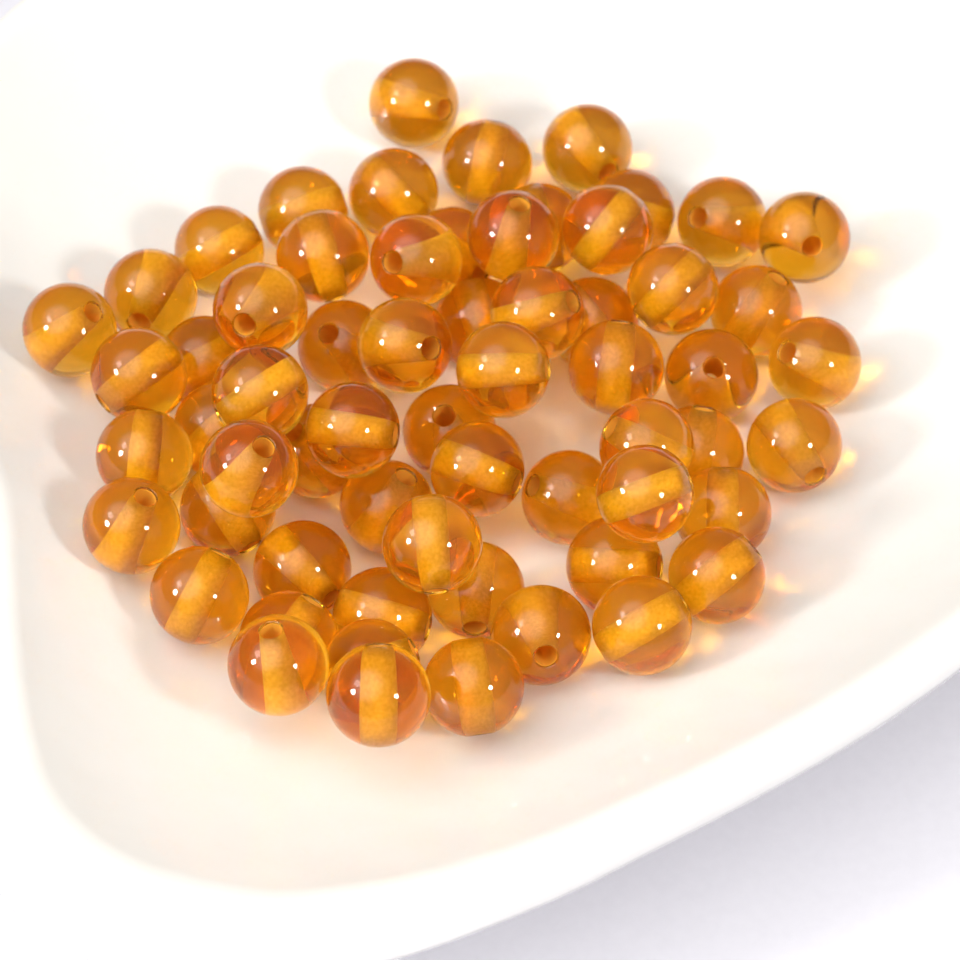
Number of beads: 62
